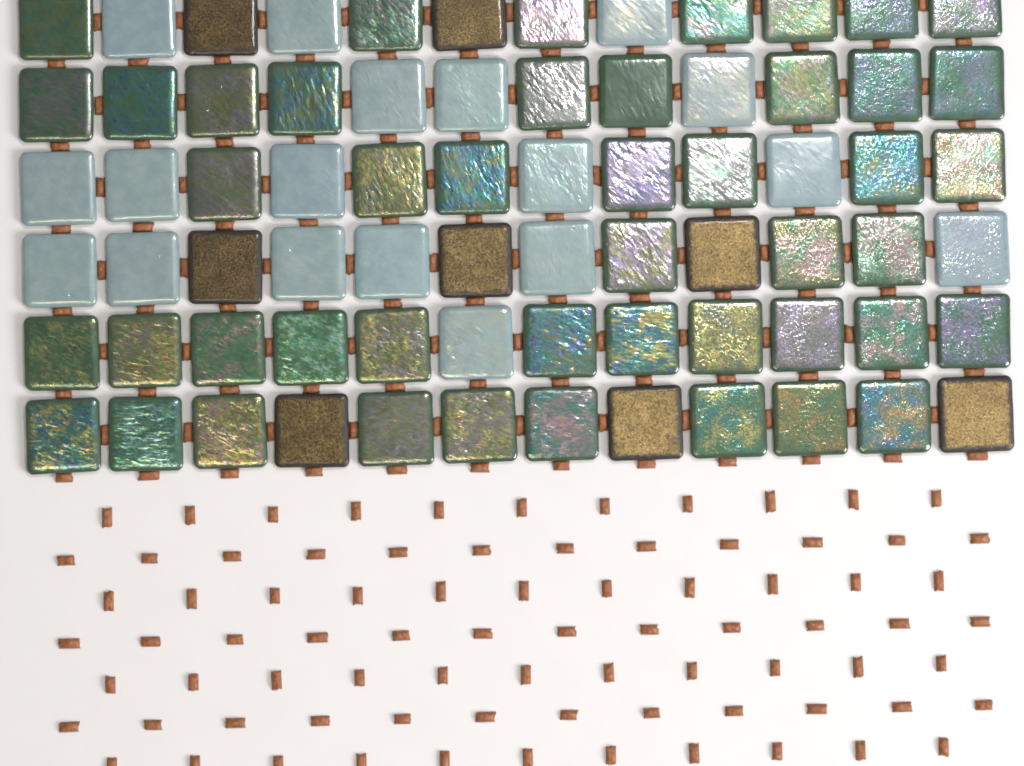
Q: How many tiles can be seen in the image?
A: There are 72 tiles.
